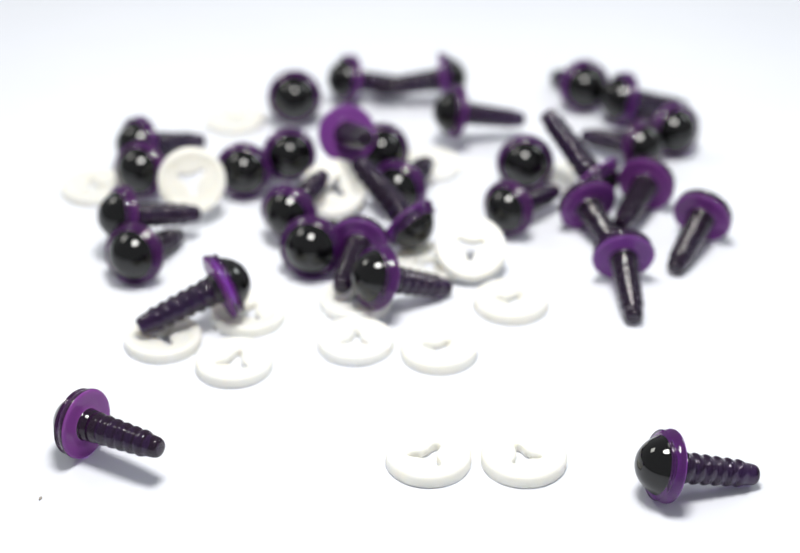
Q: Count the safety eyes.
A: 32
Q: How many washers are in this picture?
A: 17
